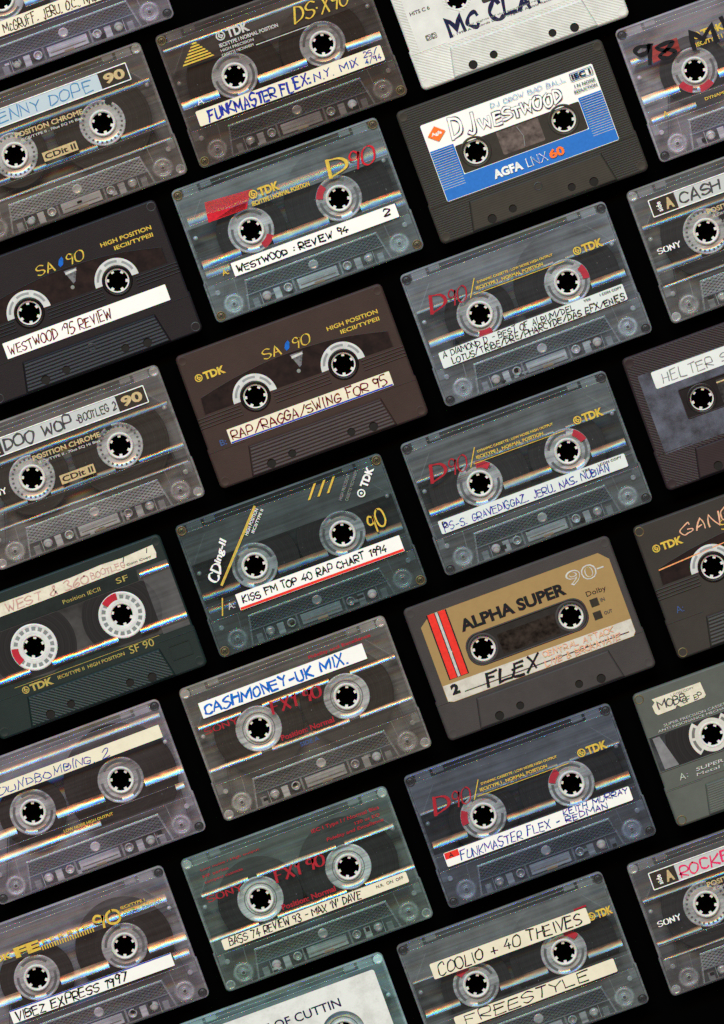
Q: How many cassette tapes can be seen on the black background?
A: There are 27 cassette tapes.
